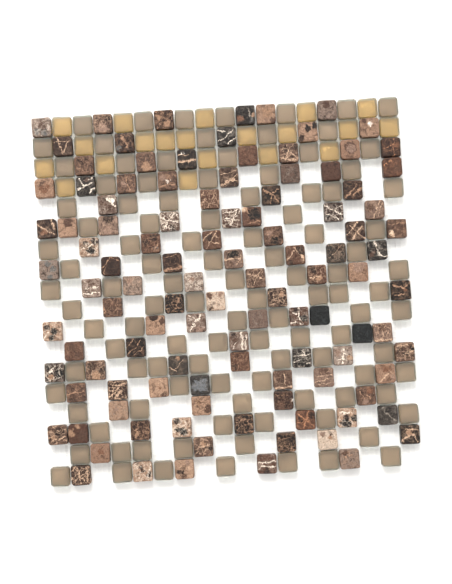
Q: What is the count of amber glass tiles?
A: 20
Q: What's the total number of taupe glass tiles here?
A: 108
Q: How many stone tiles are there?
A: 109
